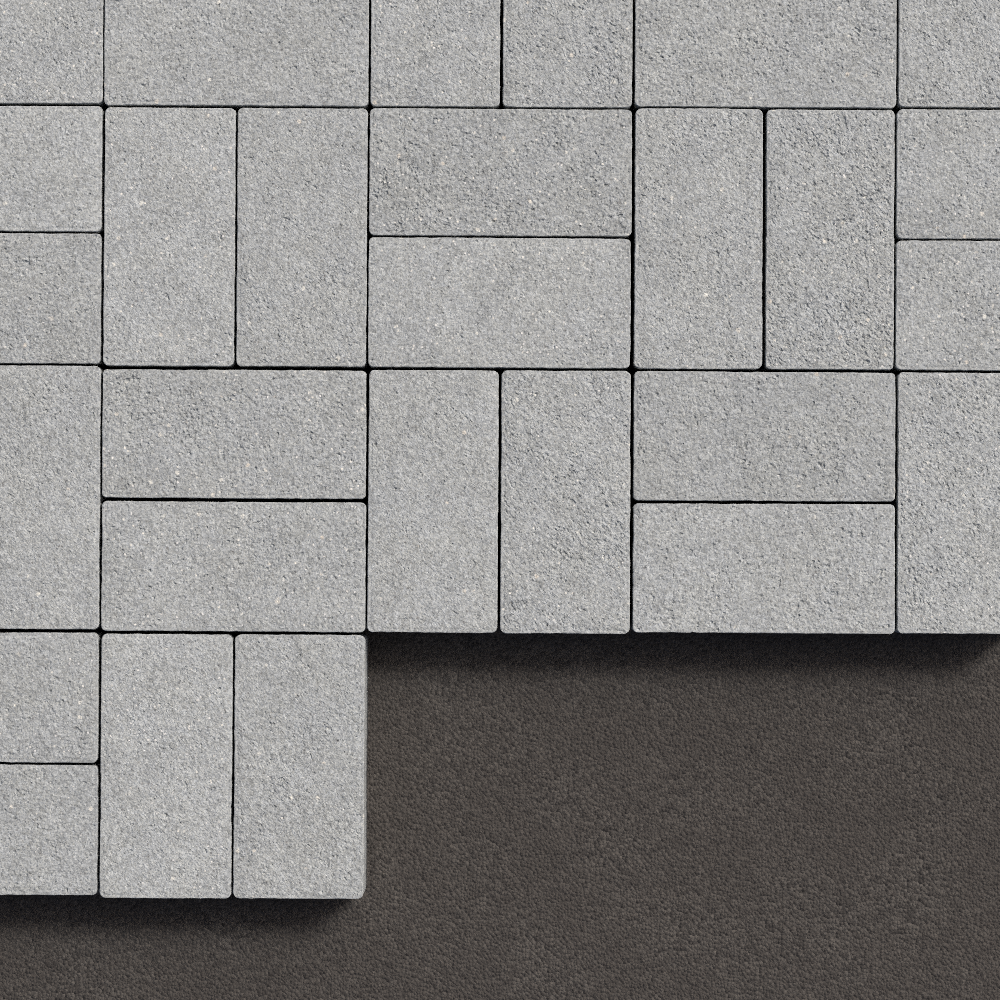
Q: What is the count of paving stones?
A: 28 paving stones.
